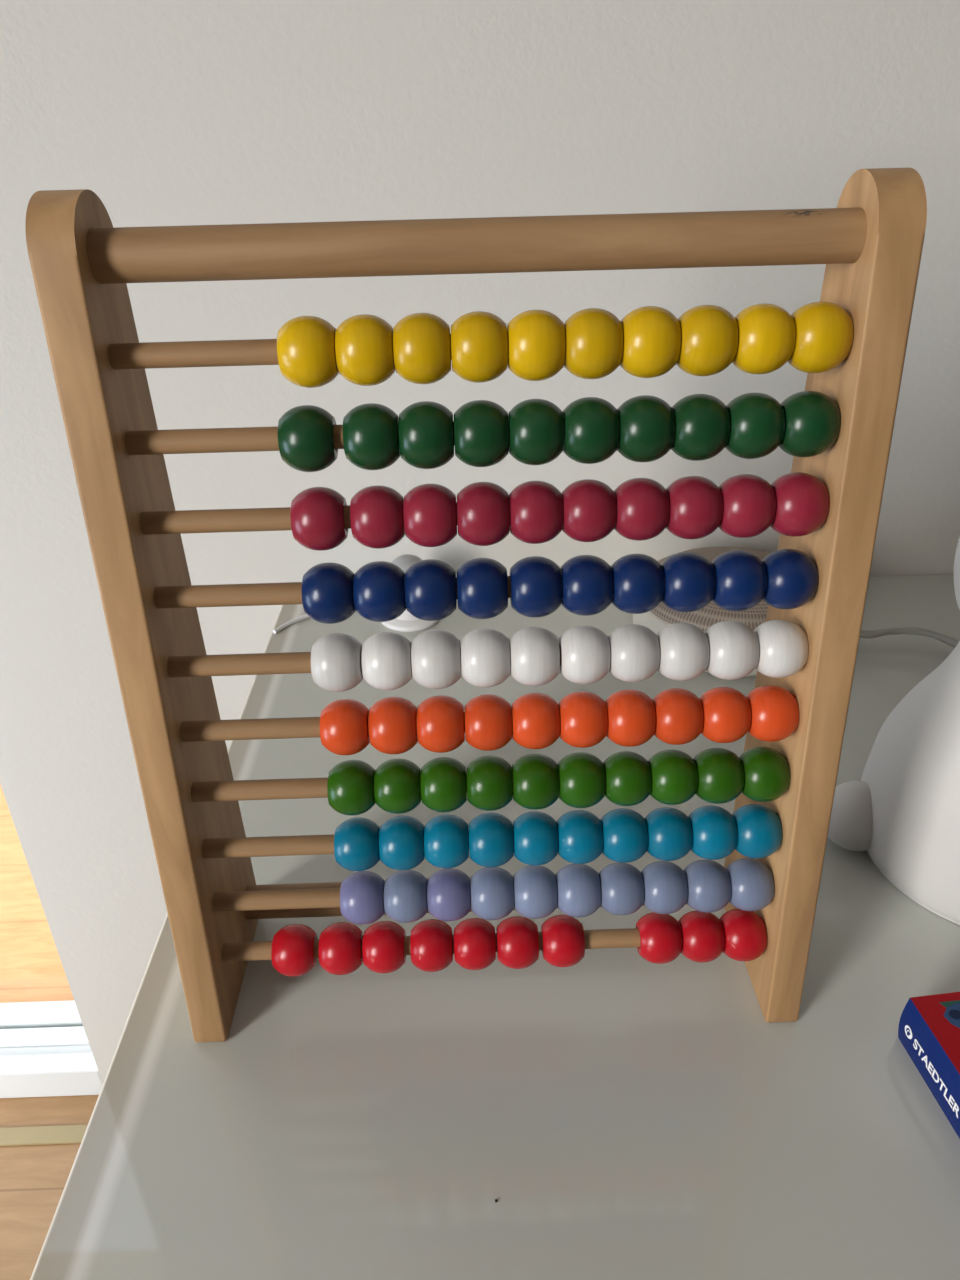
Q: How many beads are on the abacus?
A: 100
